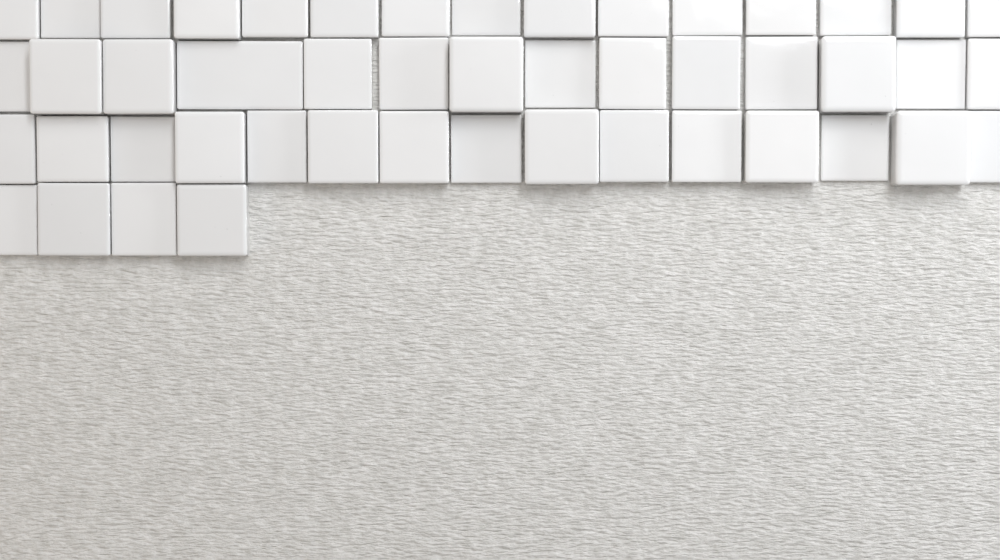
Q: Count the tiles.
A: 48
